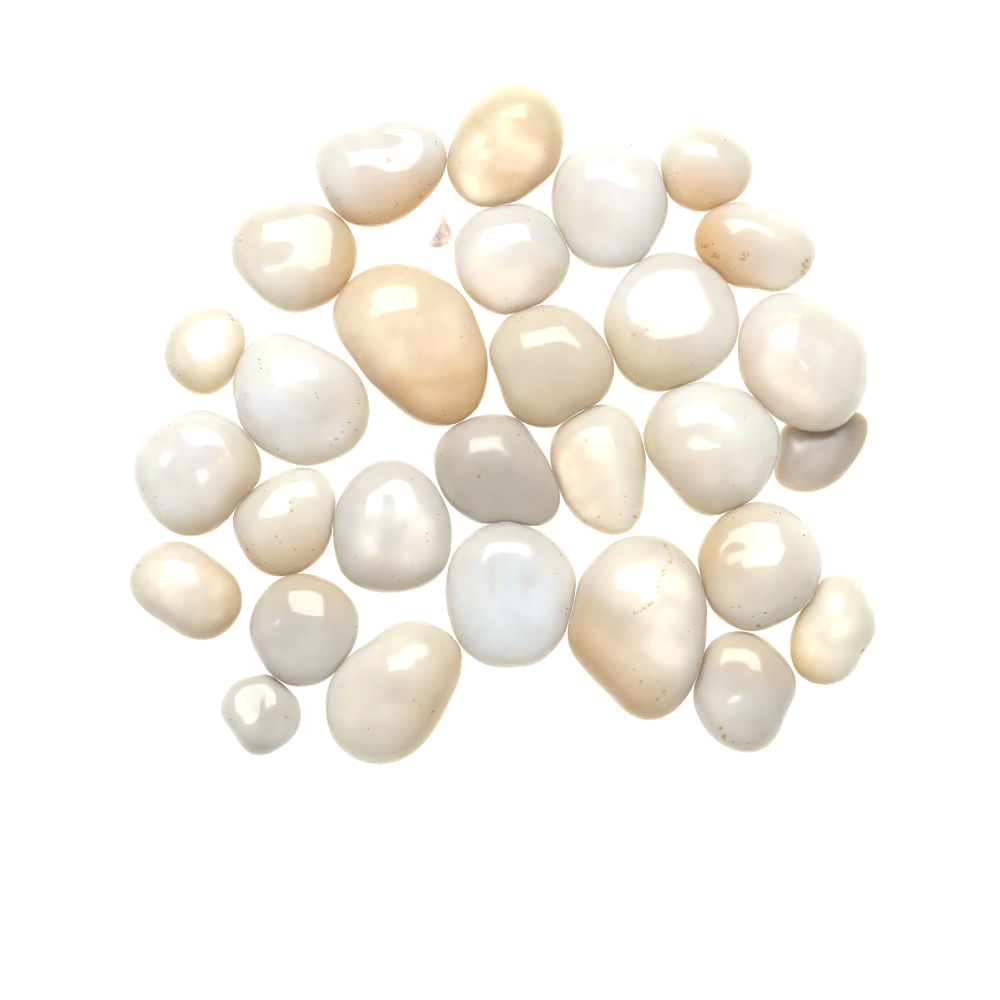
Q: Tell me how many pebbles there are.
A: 29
